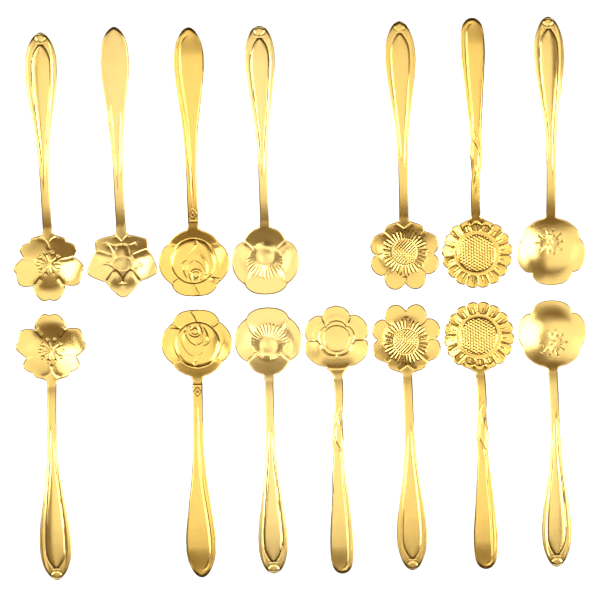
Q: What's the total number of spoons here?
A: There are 14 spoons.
